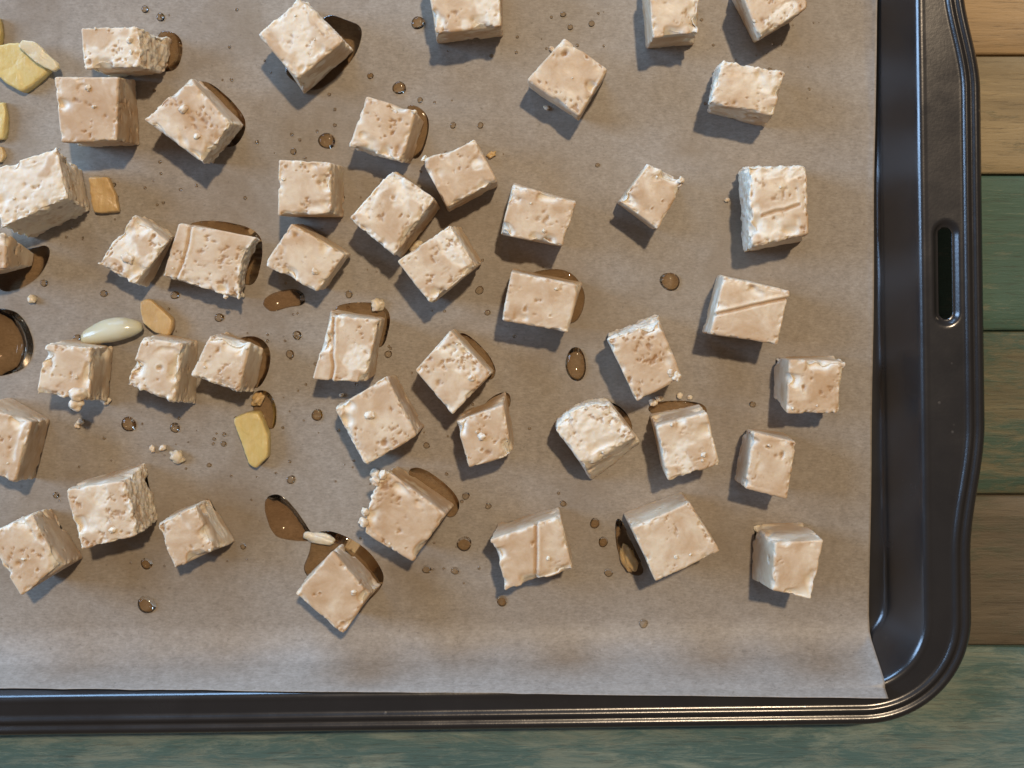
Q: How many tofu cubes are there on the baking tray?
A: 45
